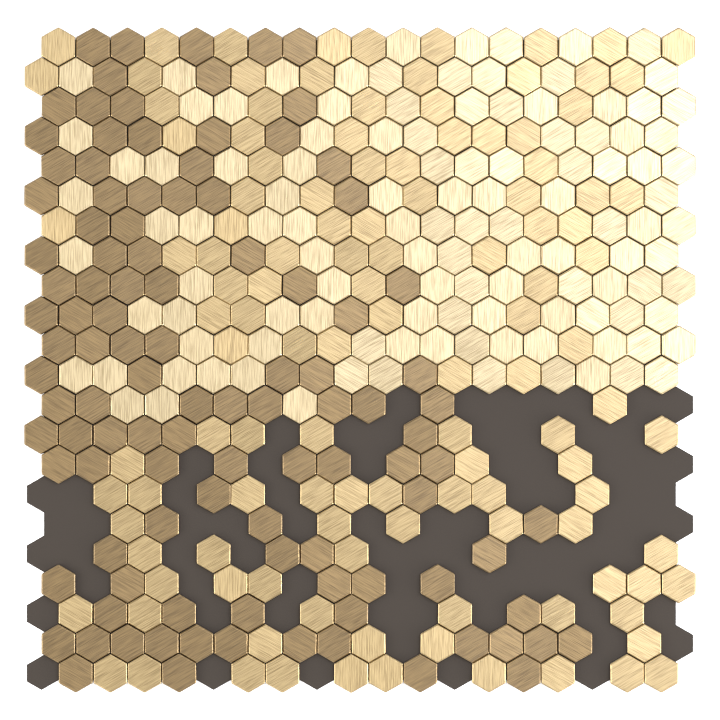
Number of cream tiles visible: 115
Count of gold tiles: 119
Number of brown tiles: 108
